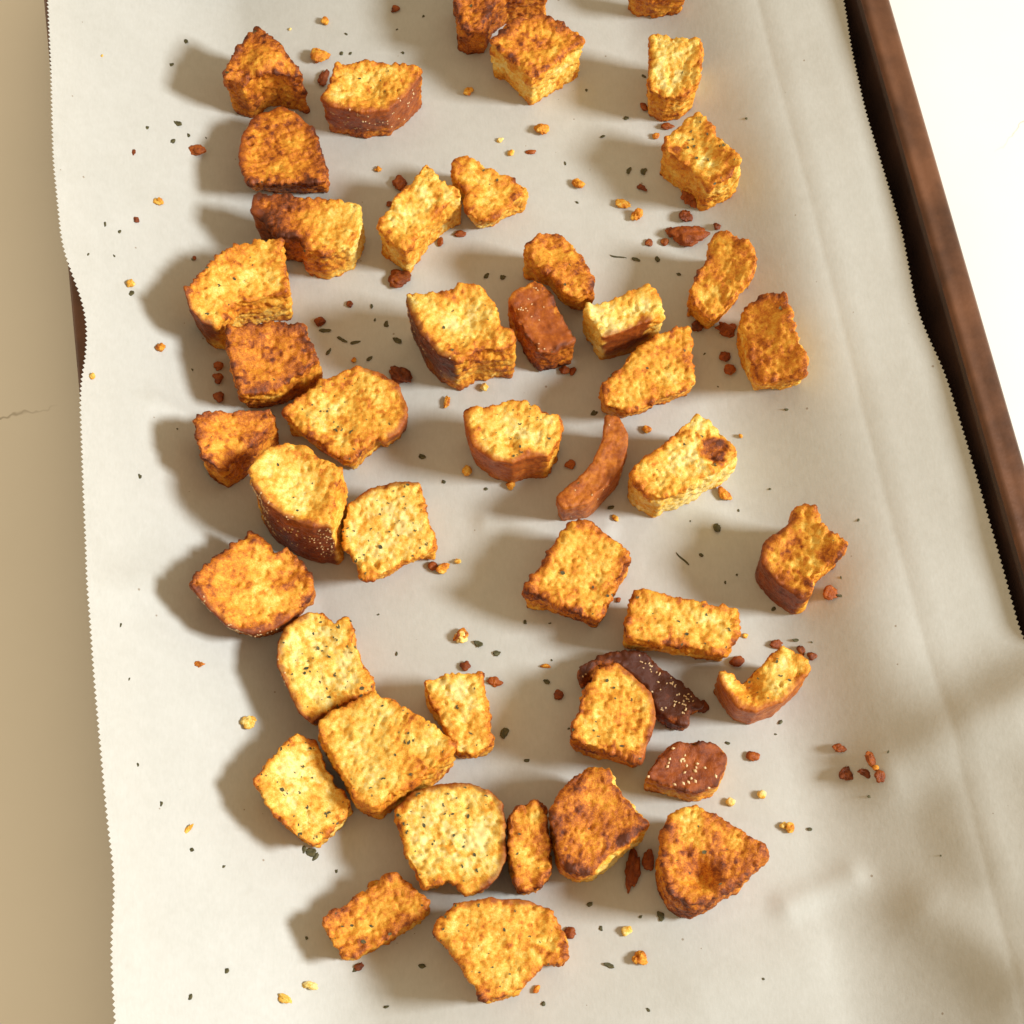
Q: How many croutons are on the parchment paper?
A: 45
